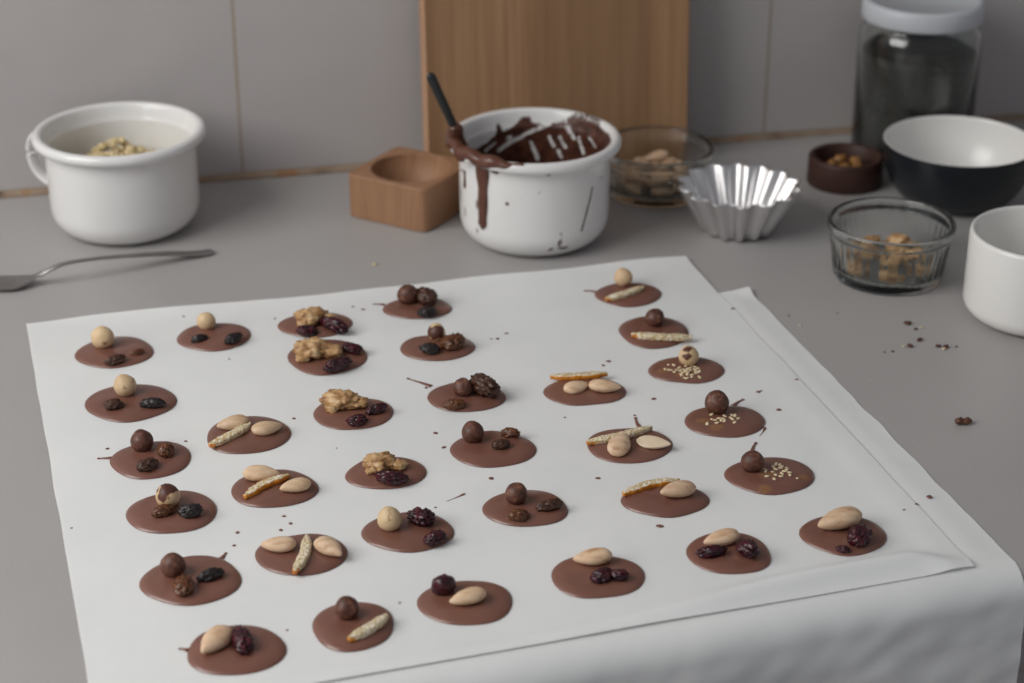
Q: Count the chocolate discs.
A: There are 33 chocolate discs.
